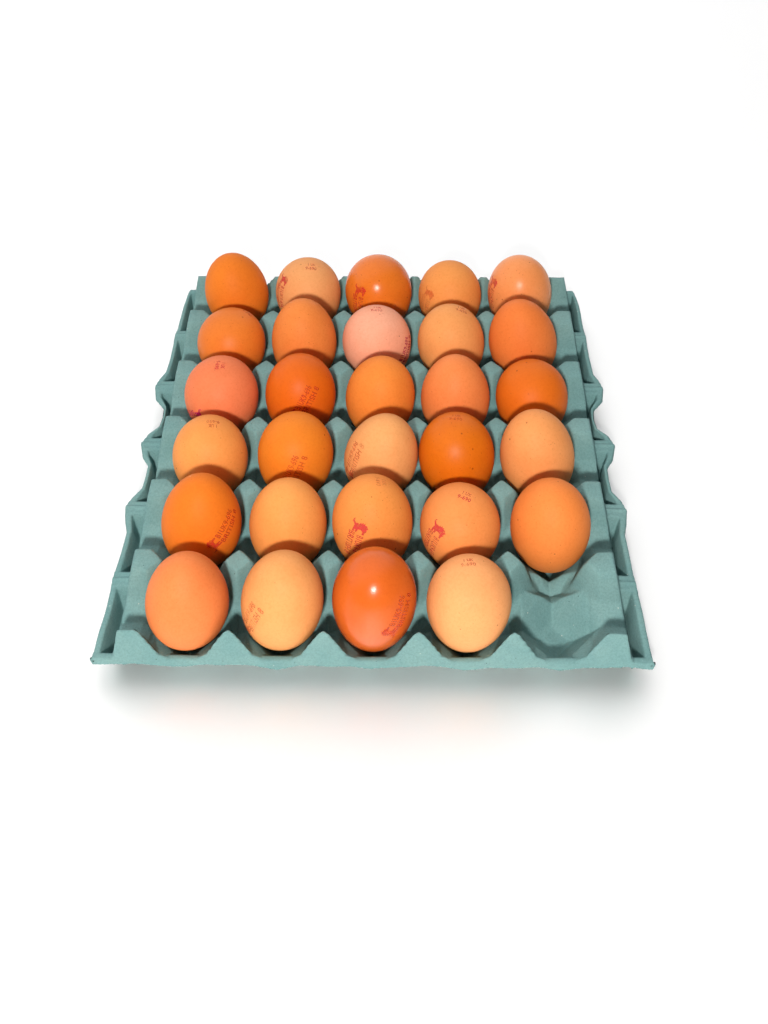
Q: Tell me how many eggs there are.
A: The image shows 29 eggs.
